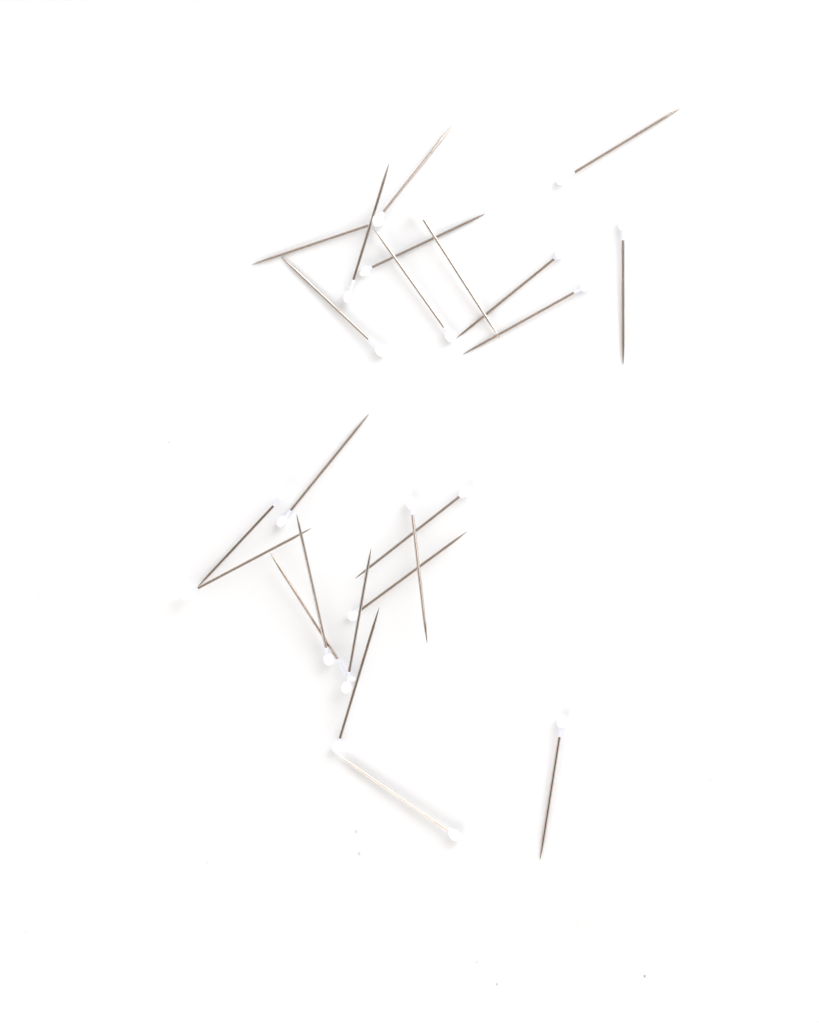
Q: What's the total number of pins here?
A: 23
